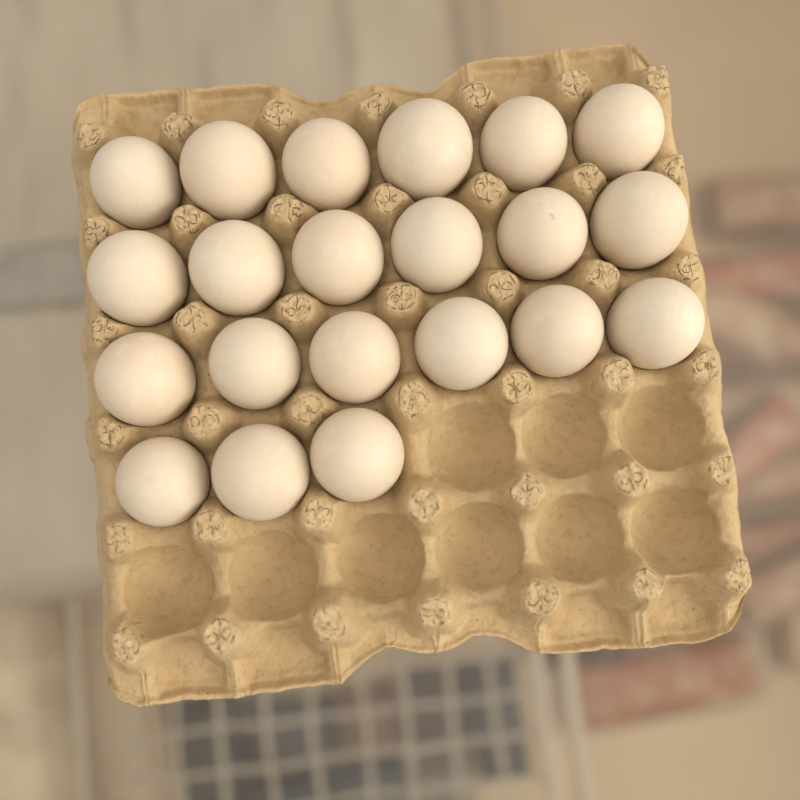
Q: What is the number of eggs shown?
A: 21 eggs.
